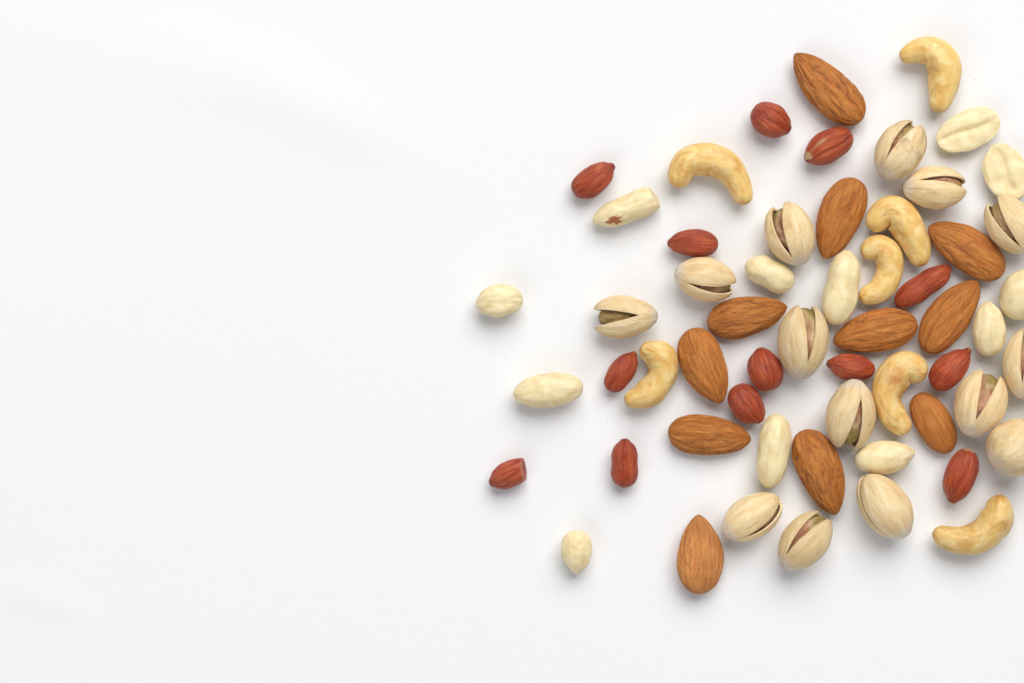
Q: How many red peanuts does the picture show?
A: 13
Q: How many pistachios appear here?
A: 14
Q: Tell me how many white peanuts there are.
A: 12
